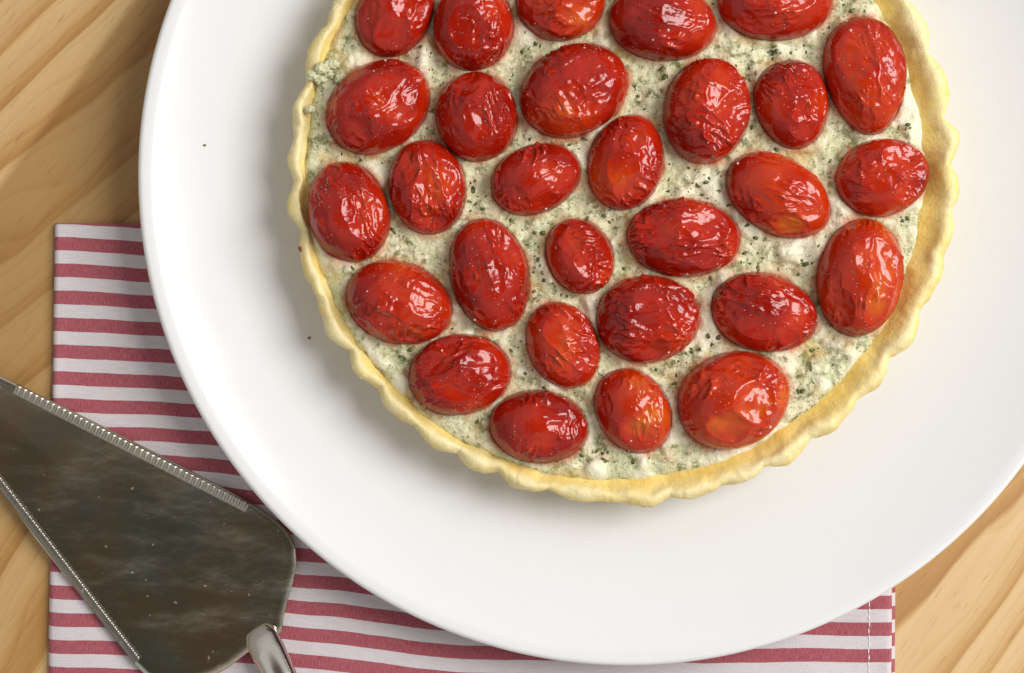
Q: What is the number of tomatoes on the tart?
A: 29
